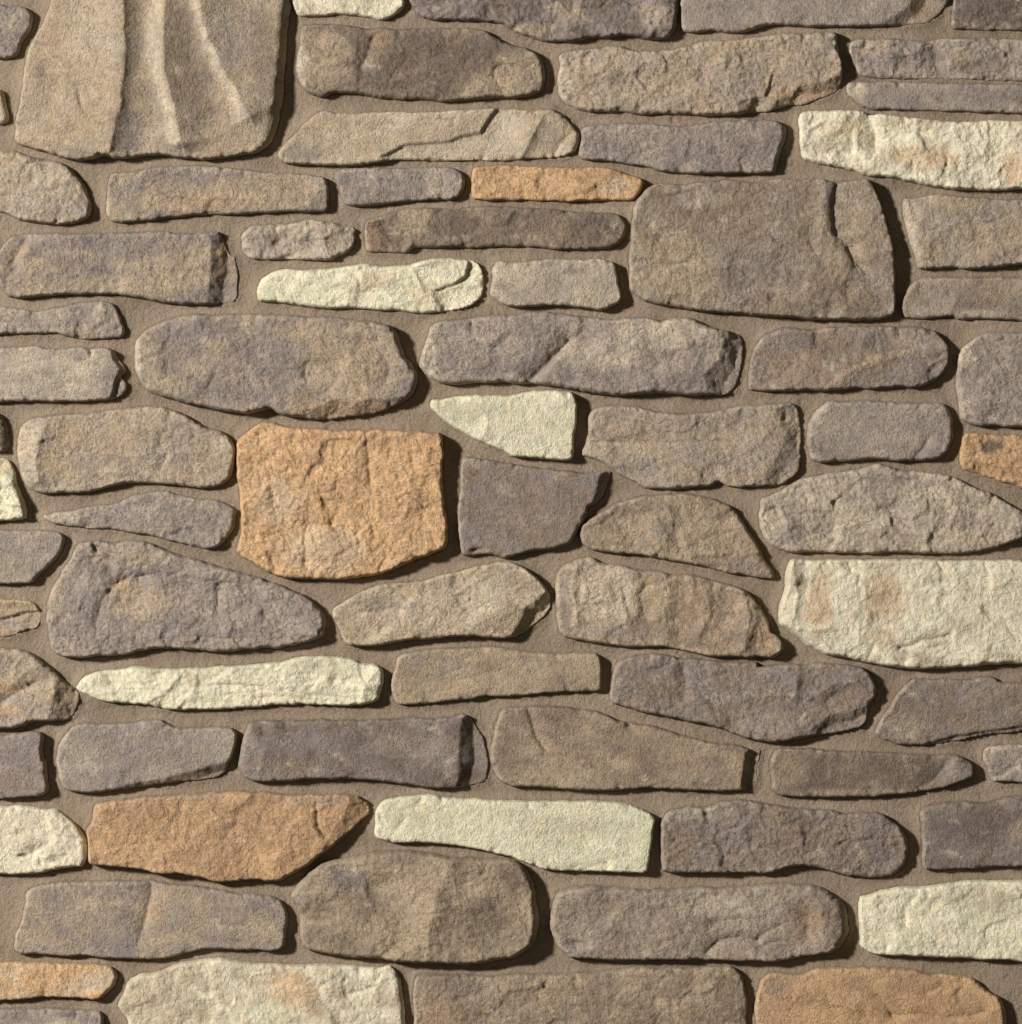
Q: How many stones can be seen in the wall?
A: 75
